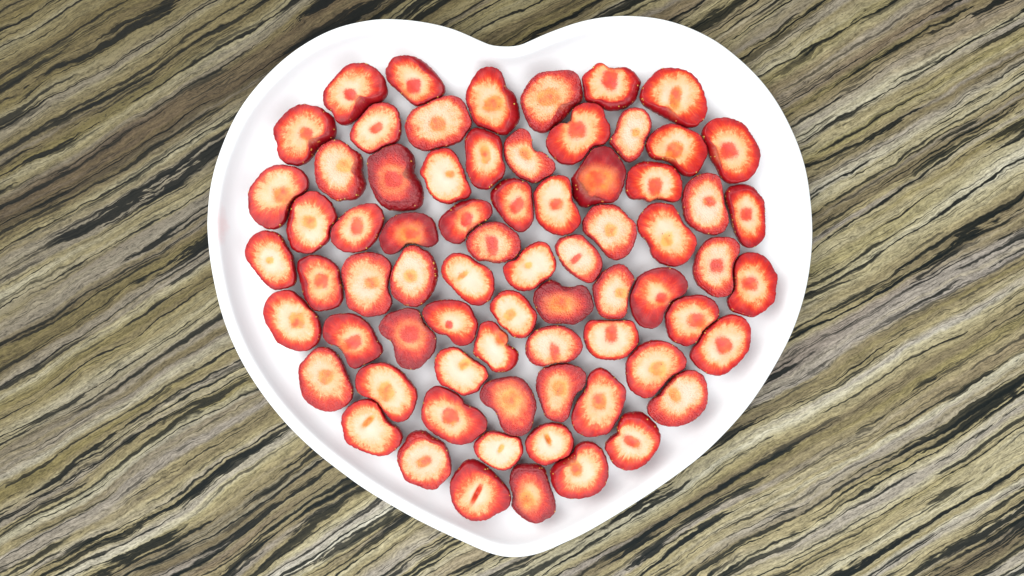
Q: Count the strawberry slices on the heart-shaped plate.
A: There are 71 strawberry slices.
